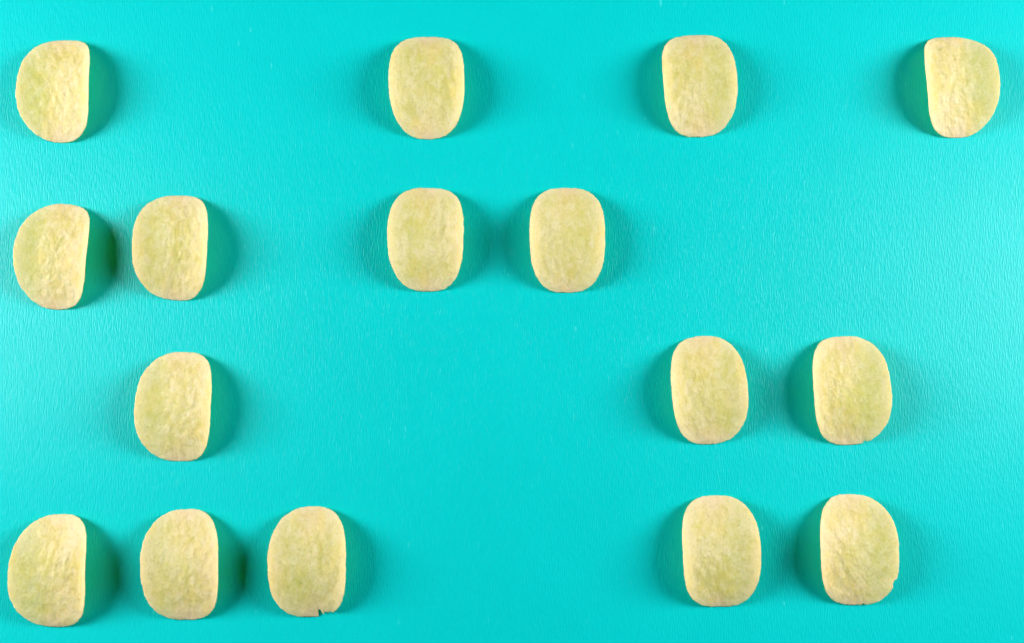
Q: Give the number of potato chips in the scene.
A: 16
